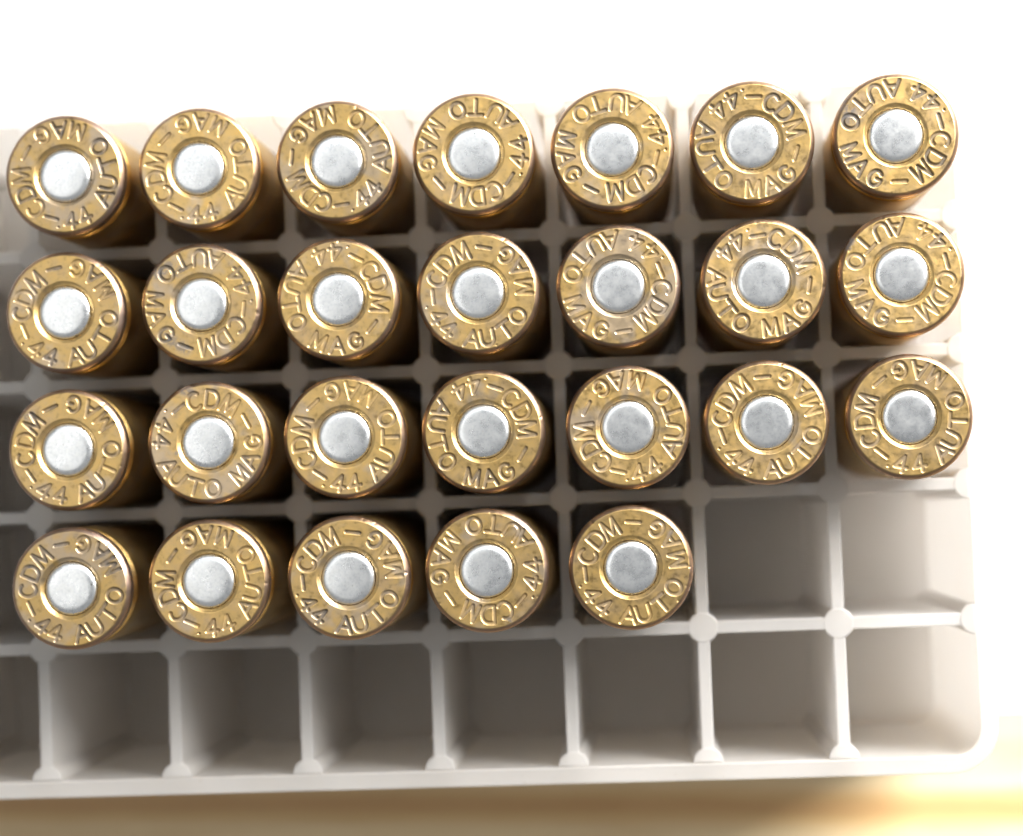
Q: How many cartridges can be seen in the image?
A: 26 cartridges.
